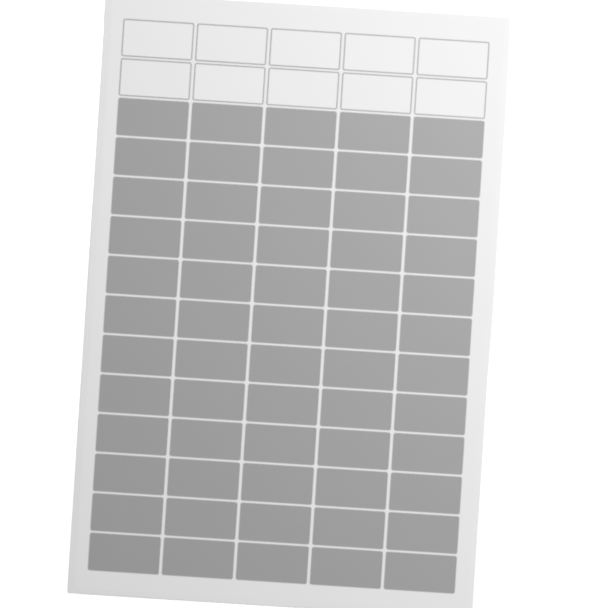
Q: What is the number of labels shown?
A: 10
